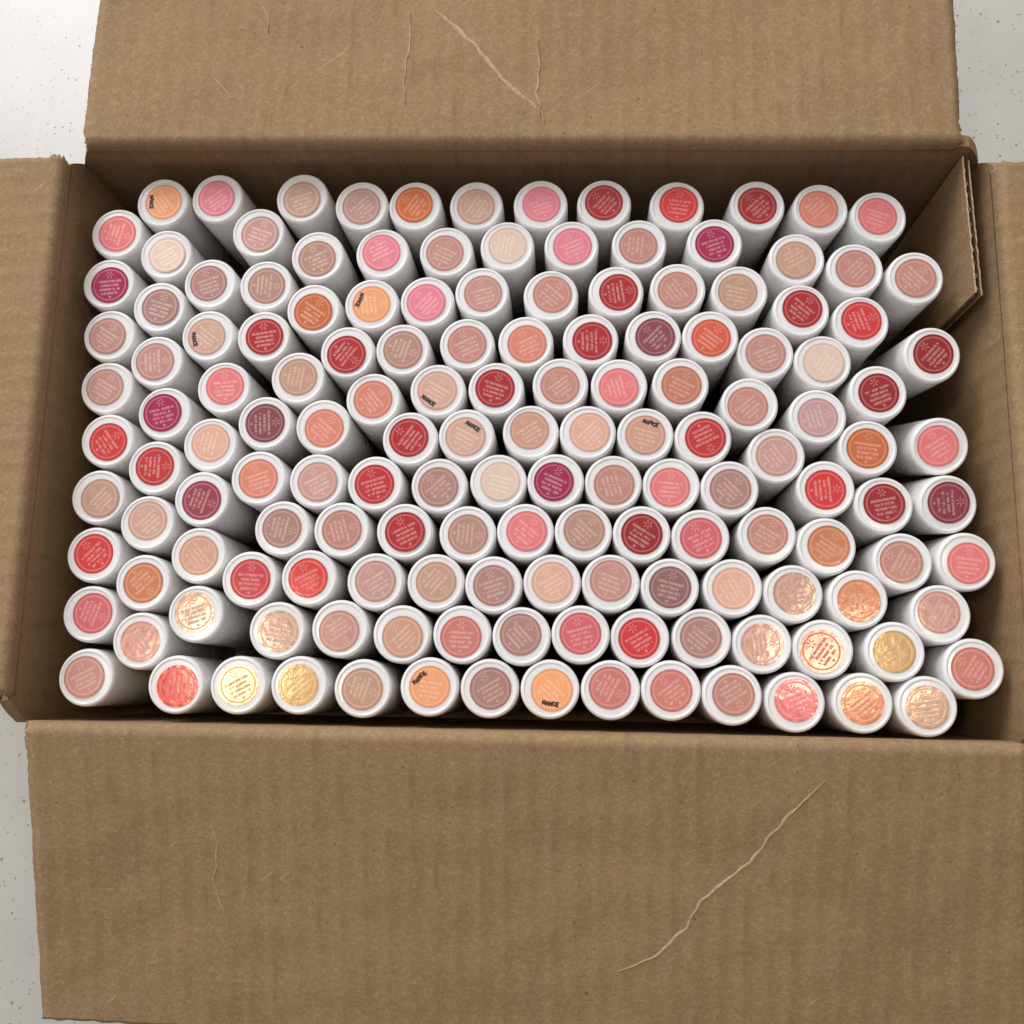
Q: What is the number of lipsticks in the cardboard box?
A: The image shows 151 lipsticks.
